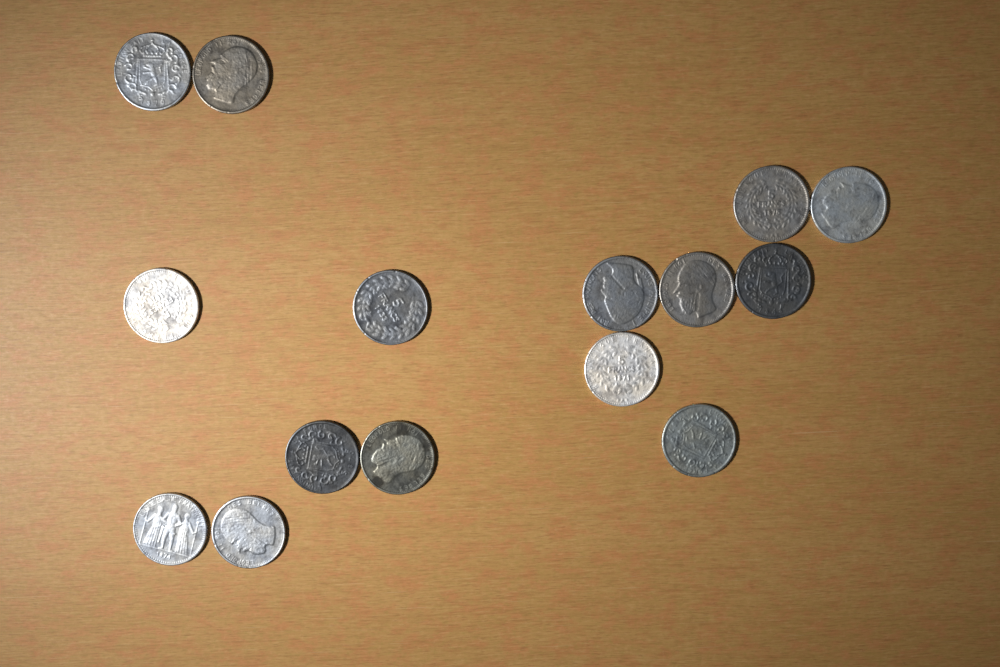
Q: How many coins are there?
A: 15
